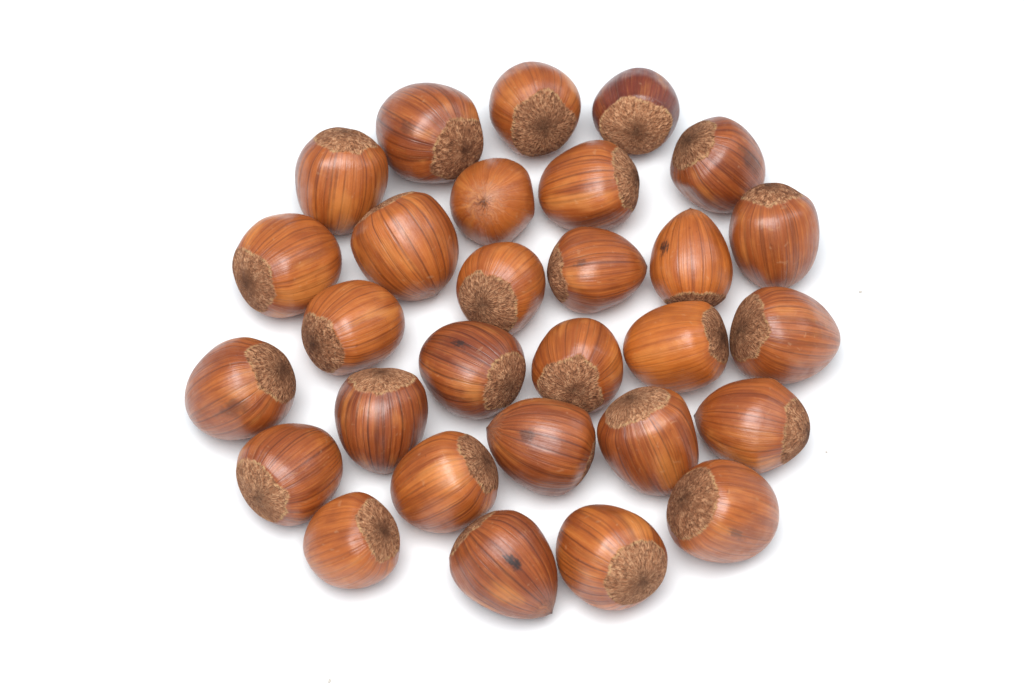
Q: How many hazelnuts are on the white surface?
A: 29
